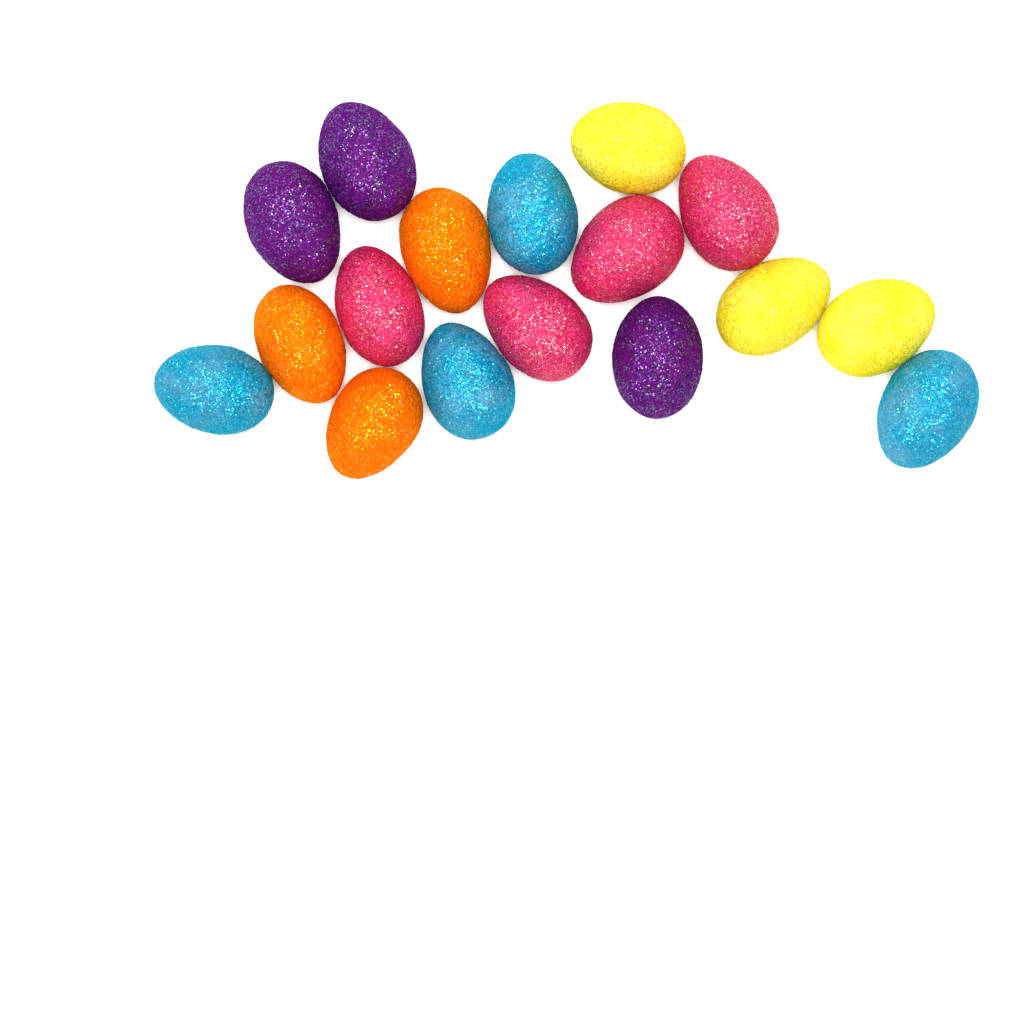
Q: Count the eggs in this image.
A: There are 17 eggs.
